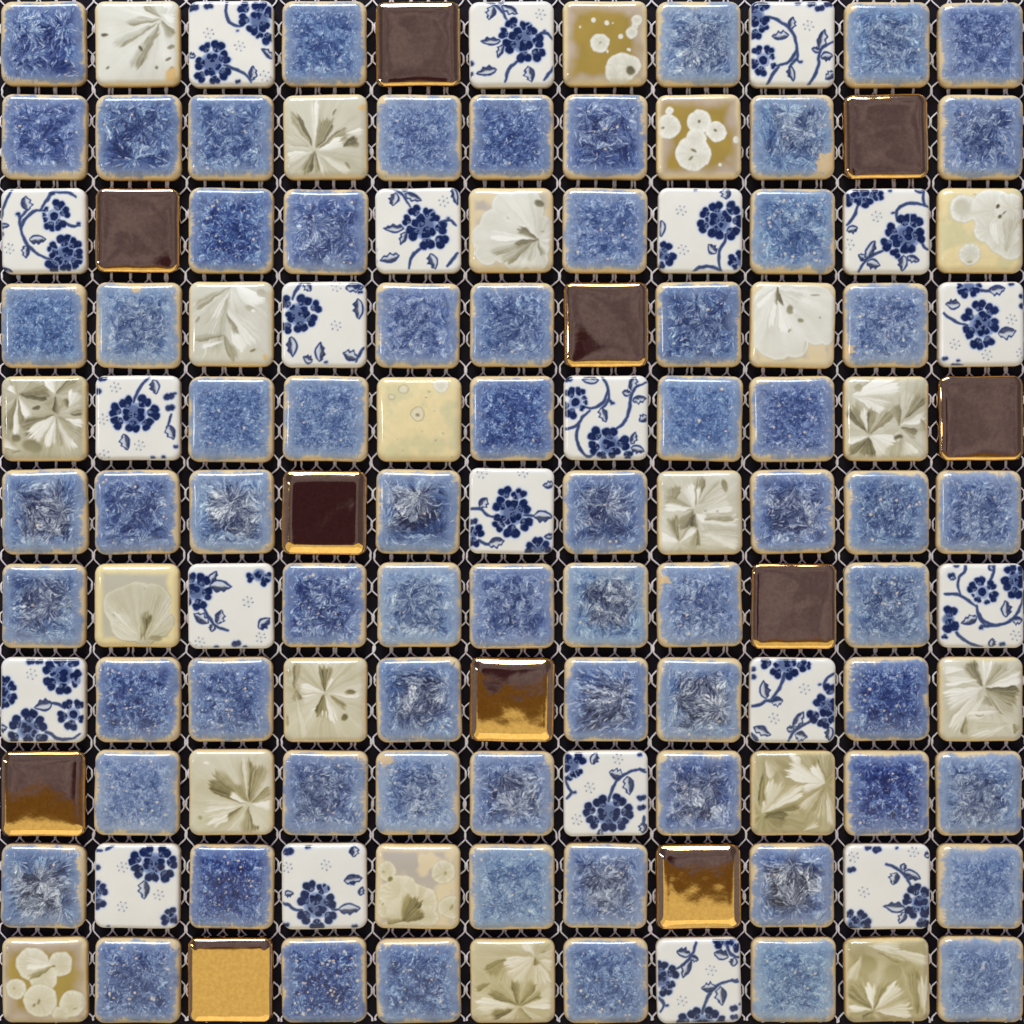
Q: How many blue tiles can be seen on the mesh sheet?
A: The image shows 68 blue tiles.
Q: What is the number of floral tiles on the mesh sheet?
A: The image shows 21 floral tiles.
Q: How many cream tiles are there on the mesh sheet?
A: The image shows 21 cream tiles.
